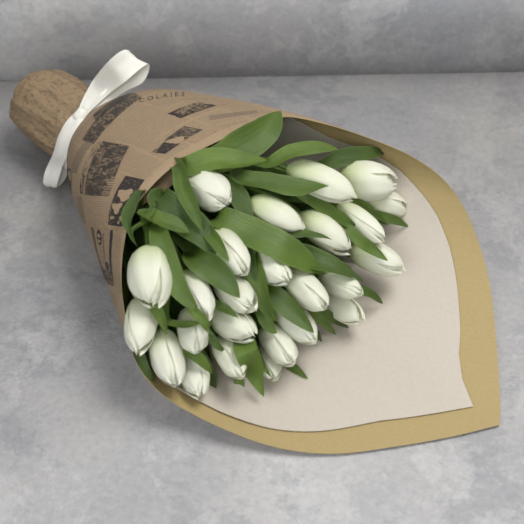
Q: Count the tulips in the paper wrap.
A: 25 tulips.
